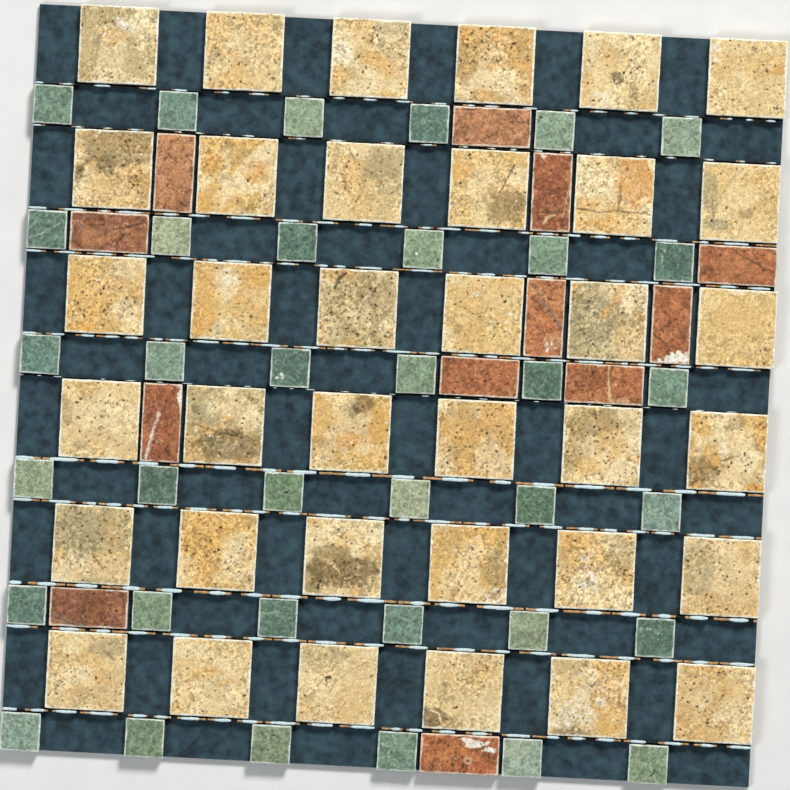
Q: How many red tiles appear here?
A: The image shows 12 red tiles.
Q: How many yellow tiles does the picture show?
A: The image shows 36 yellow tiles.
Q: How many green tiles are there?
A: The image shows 36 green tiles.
